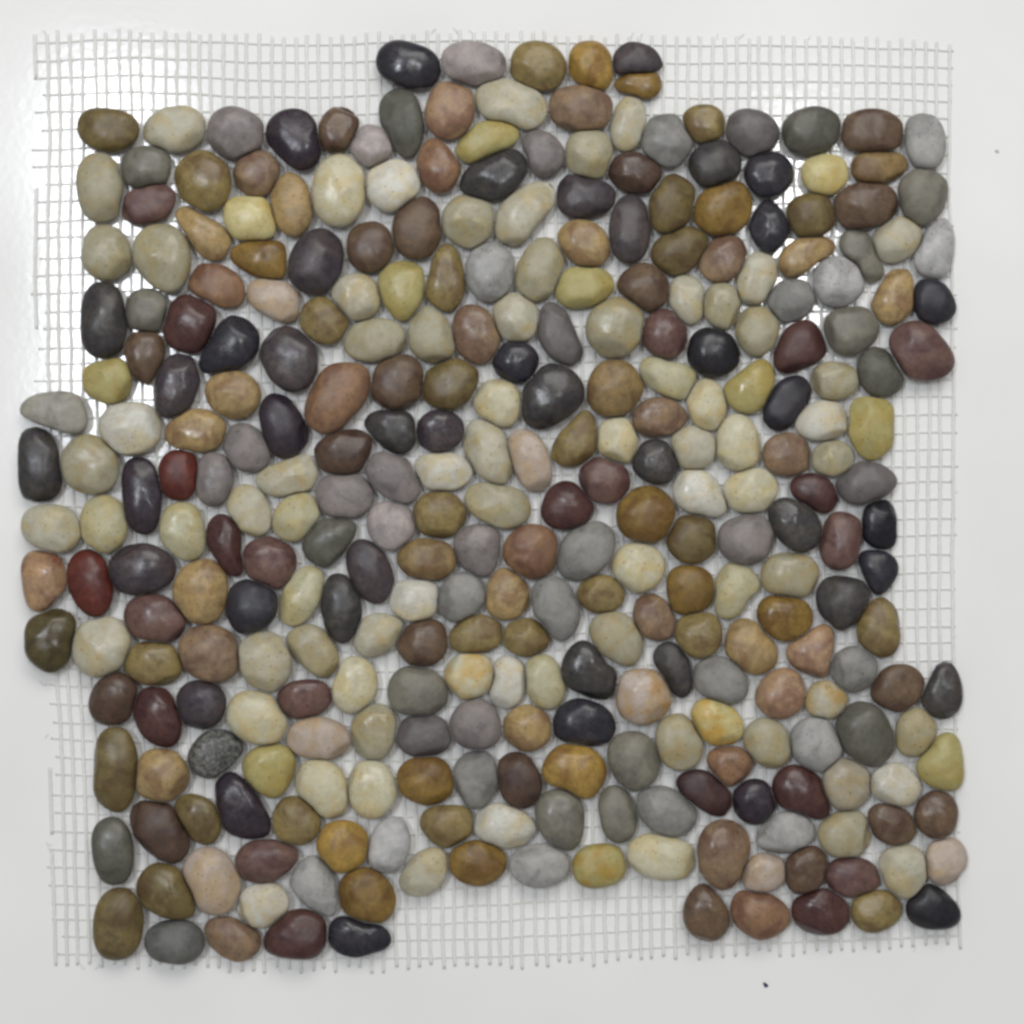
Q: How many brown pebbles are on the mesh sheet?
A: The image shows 115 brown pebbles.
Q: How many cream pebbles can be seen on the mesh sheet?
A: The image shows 93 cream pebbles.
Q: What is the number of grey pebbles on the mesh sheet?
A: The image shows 52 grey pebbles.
